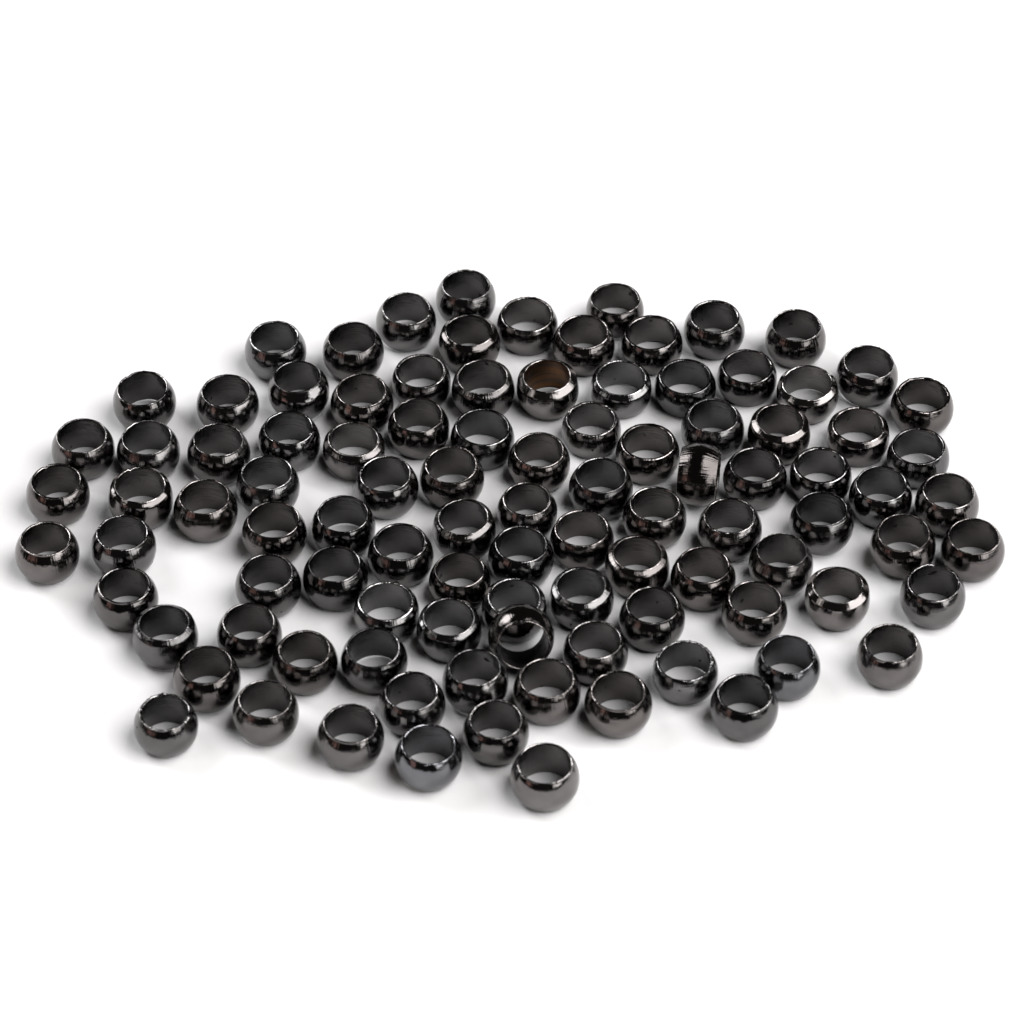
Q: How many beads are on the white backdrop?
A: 100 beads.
